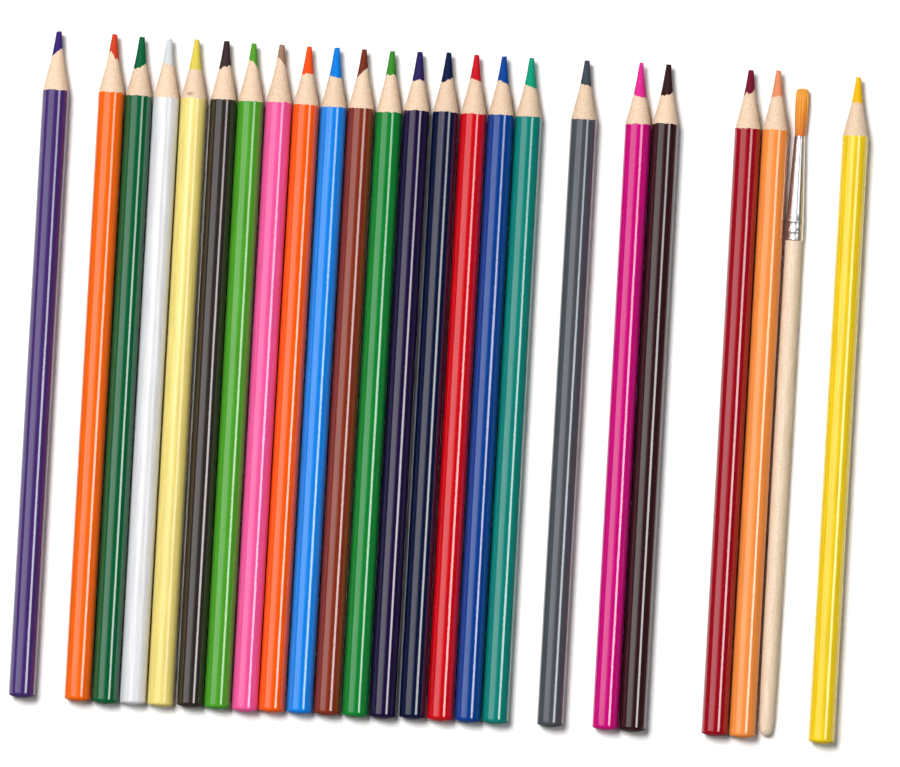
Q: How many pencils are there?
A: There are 23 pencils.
